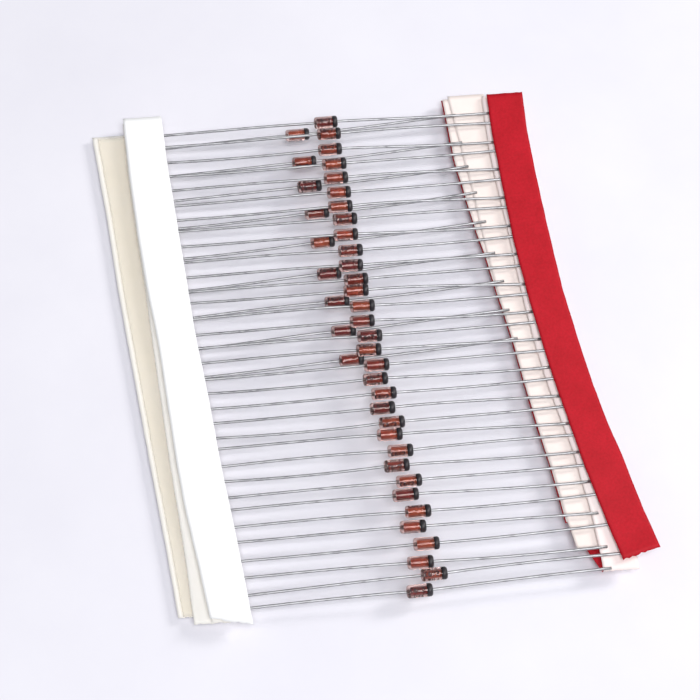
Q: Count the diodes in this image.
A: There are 42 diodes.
